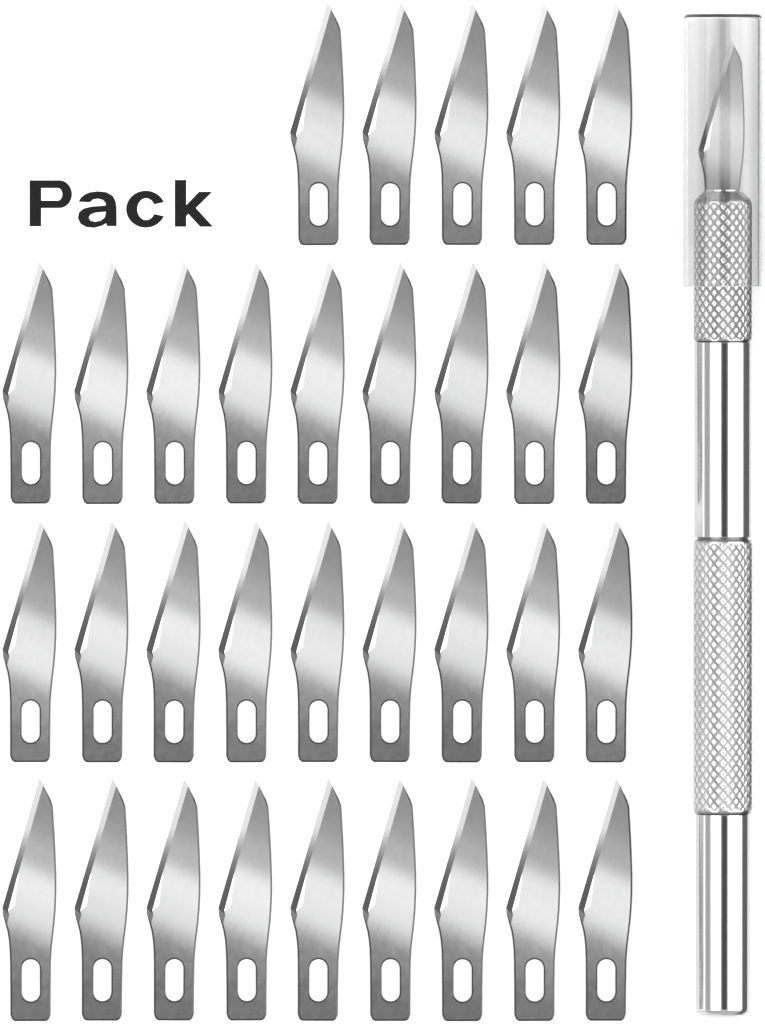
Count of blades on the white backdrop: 33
